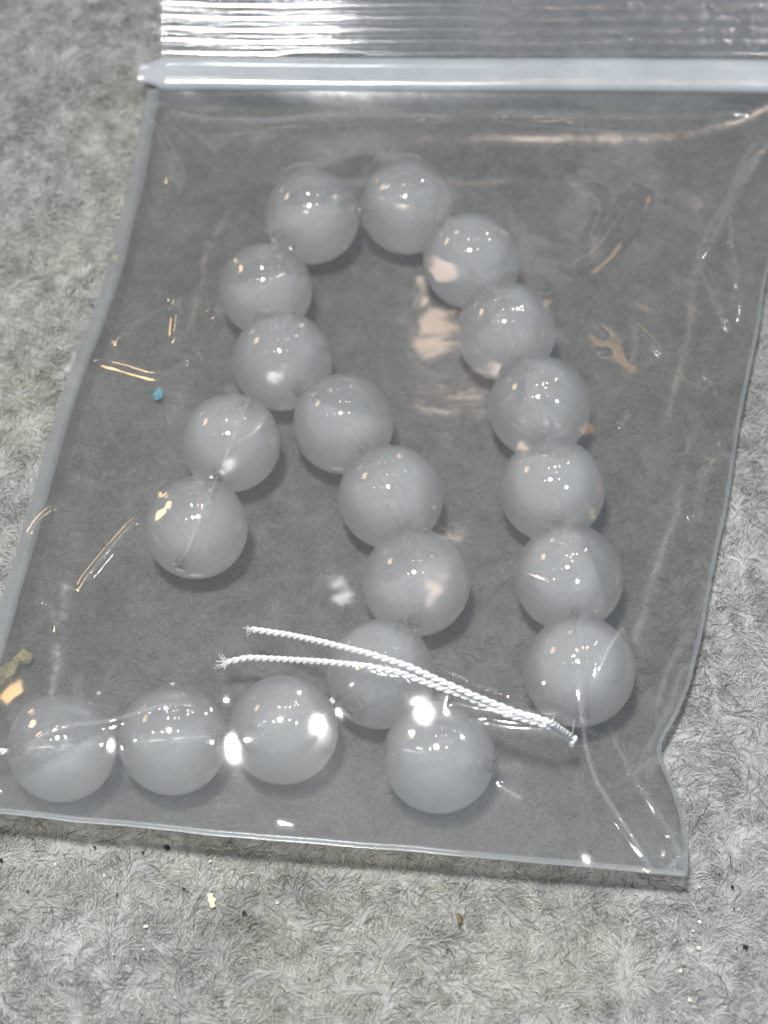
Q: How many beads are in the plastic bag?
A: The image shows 20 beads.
